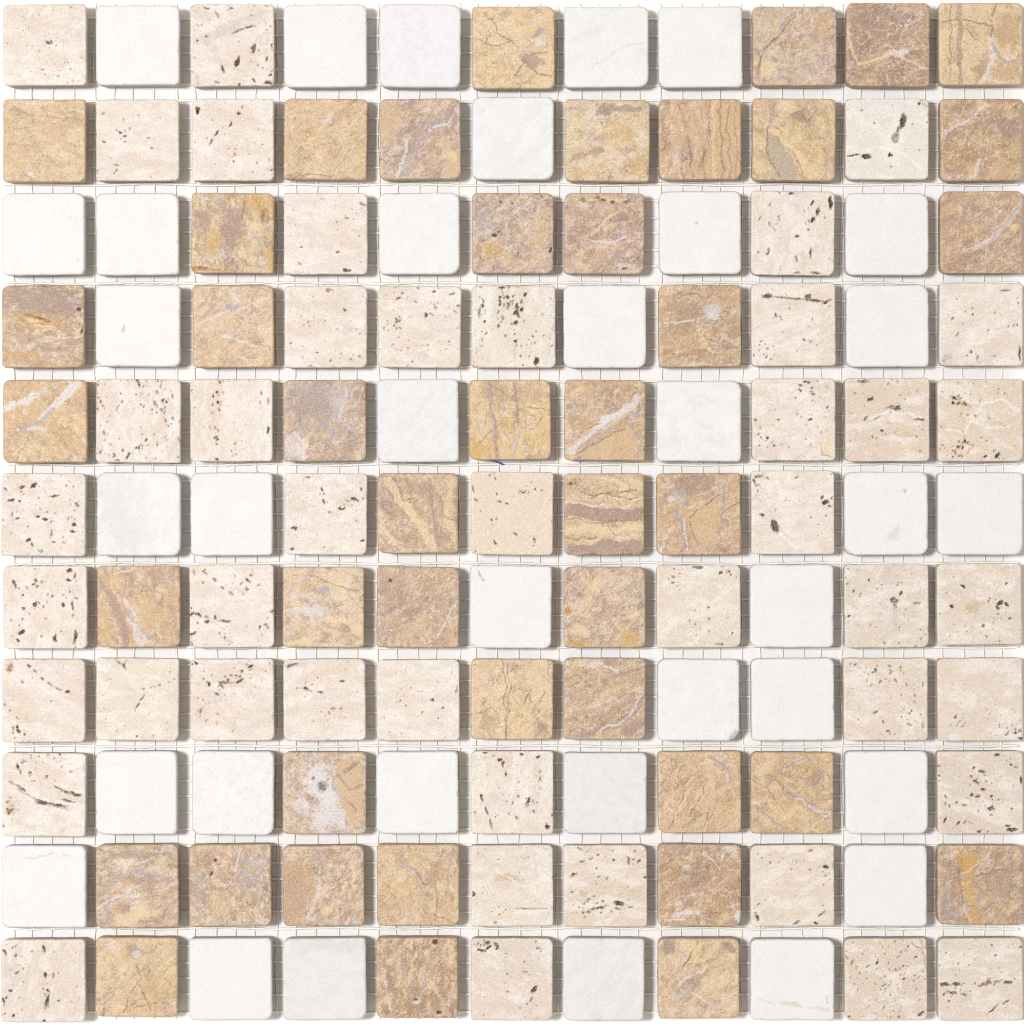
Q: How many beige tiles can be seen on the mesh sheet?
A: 43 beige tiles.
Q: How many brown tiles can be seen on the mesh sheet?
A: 43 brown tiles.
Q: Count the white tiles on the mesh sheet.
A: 35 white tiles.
